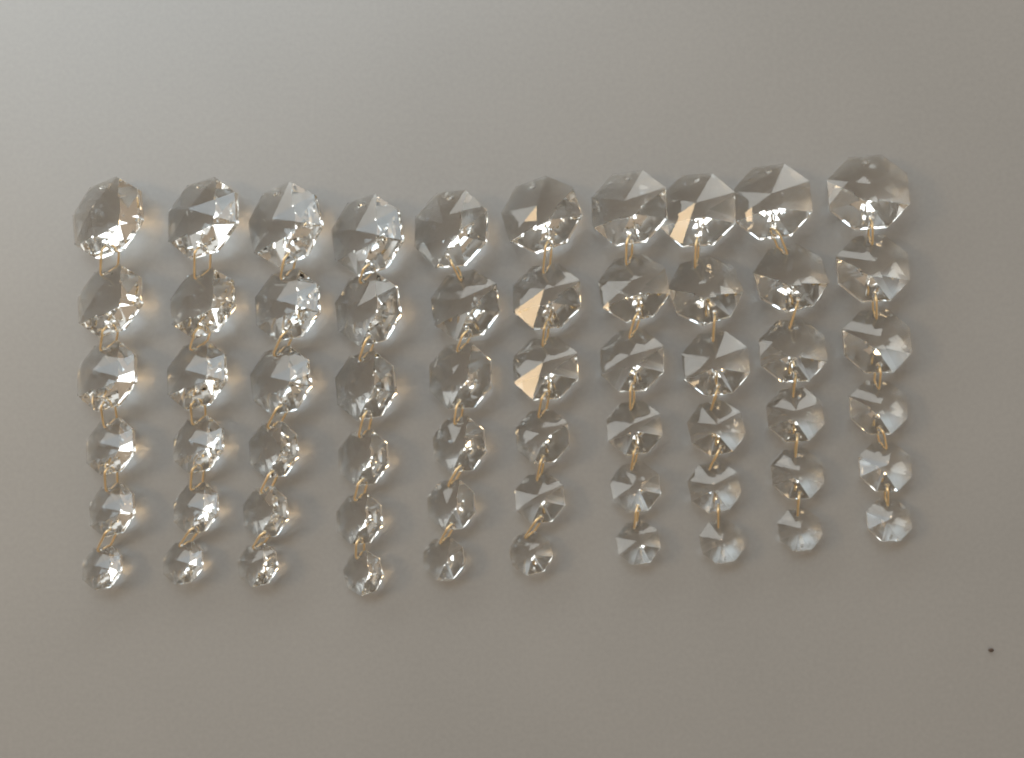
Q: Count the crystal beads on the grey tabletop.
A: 60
